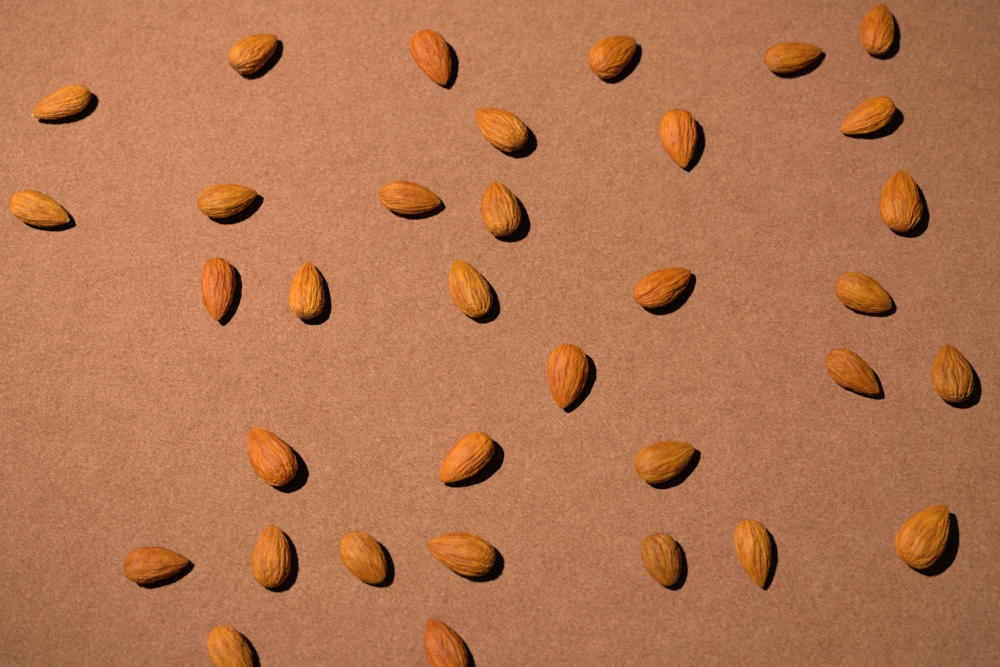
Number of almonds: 34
